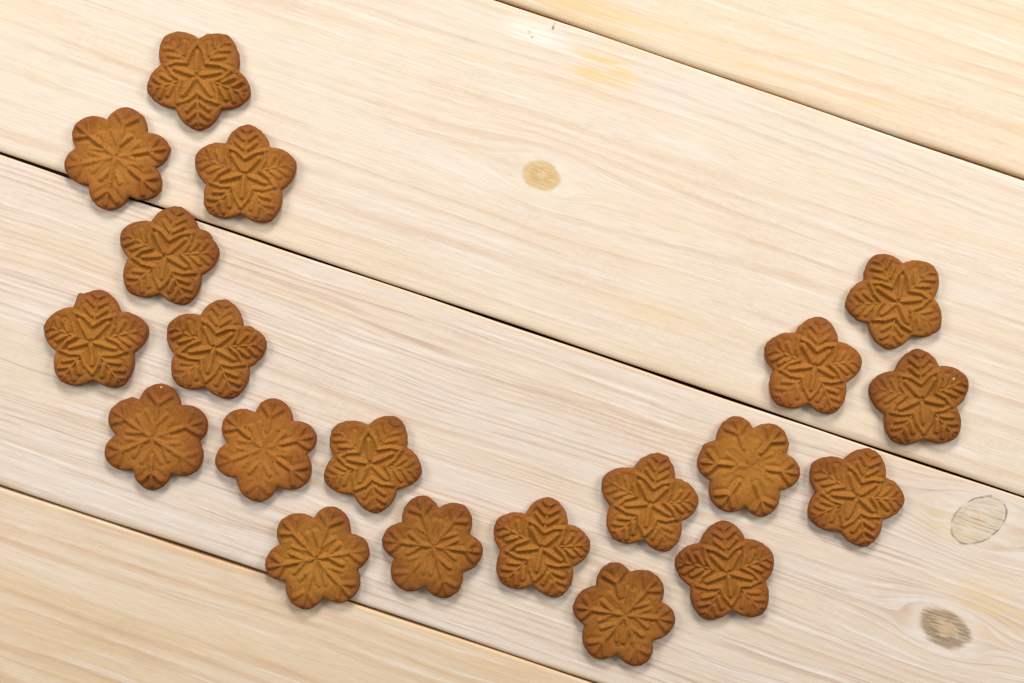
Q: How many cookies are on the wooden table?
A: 20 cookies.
